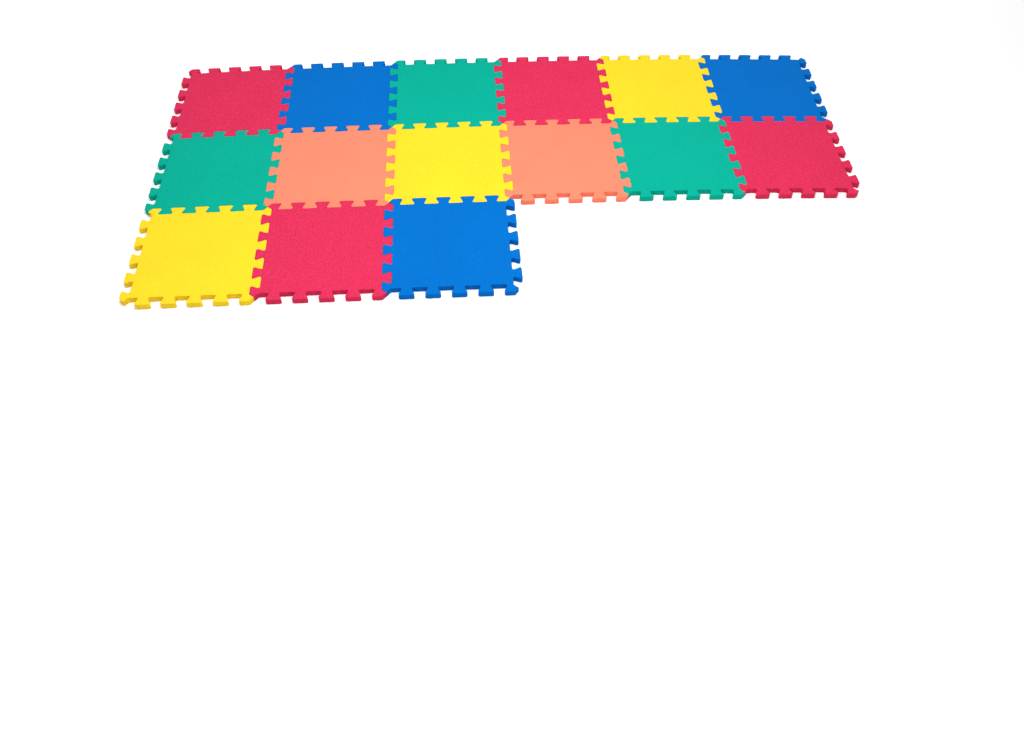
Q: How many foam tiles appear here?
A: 15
